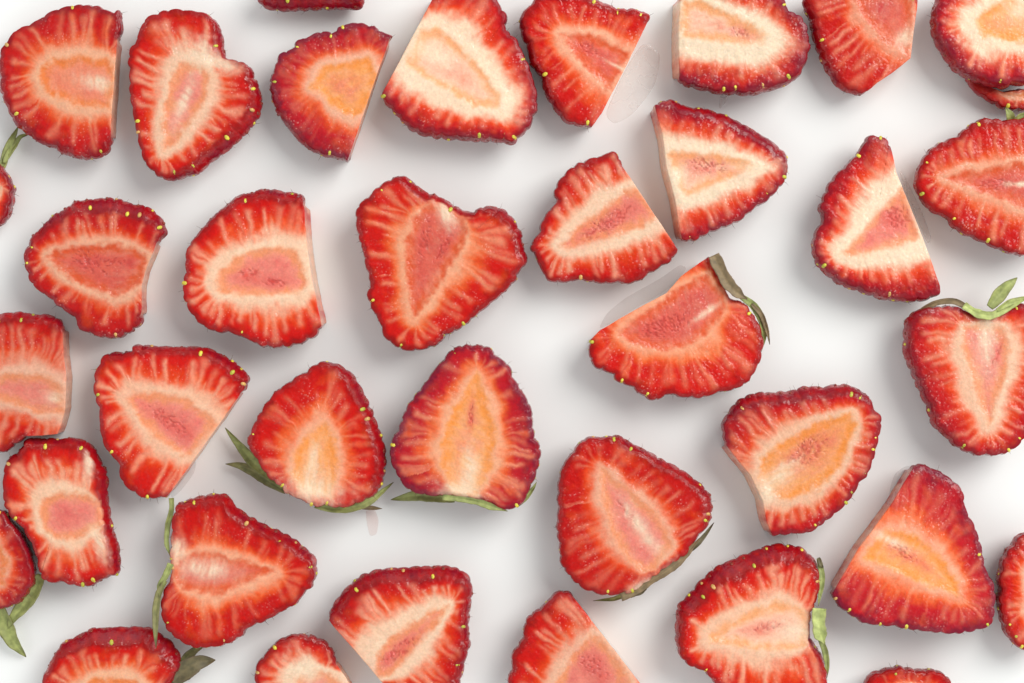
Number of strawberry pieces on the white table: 37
